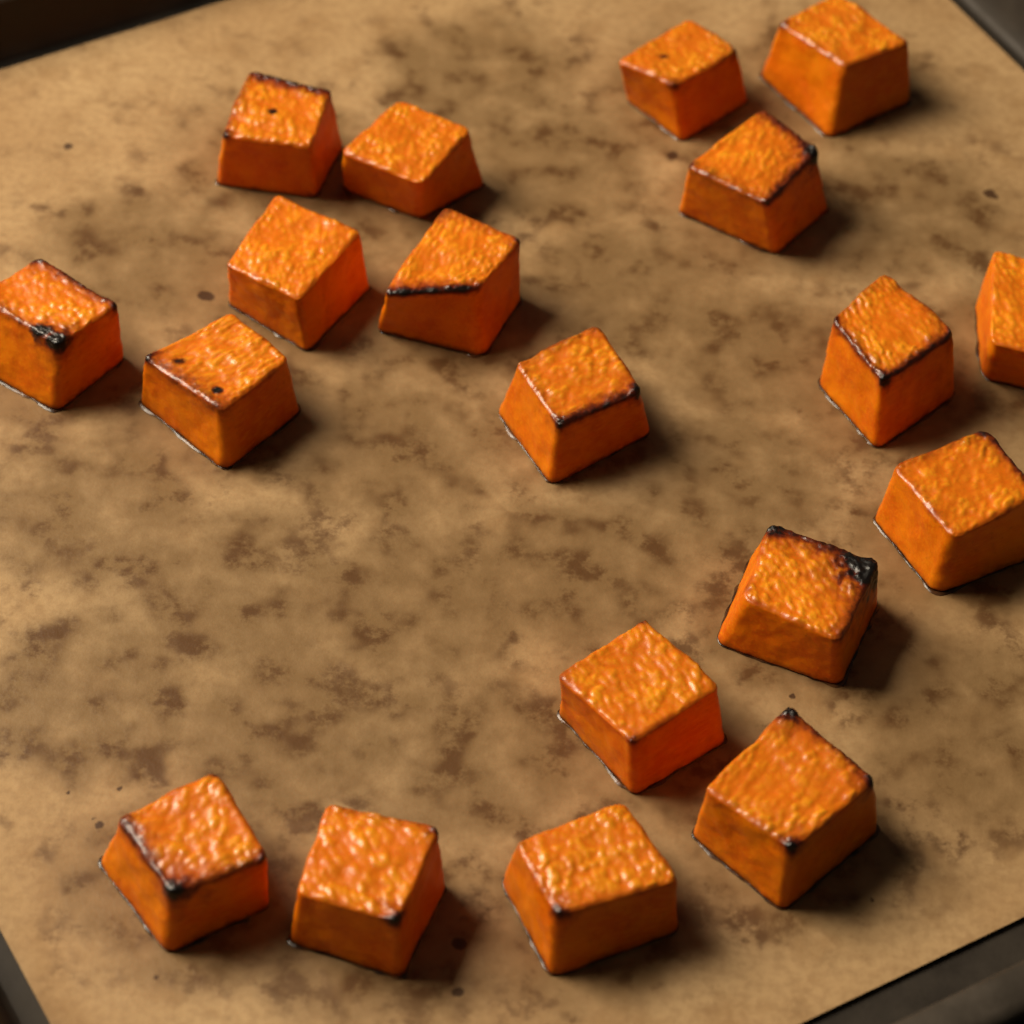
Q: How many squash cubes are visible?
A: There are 19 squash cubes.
